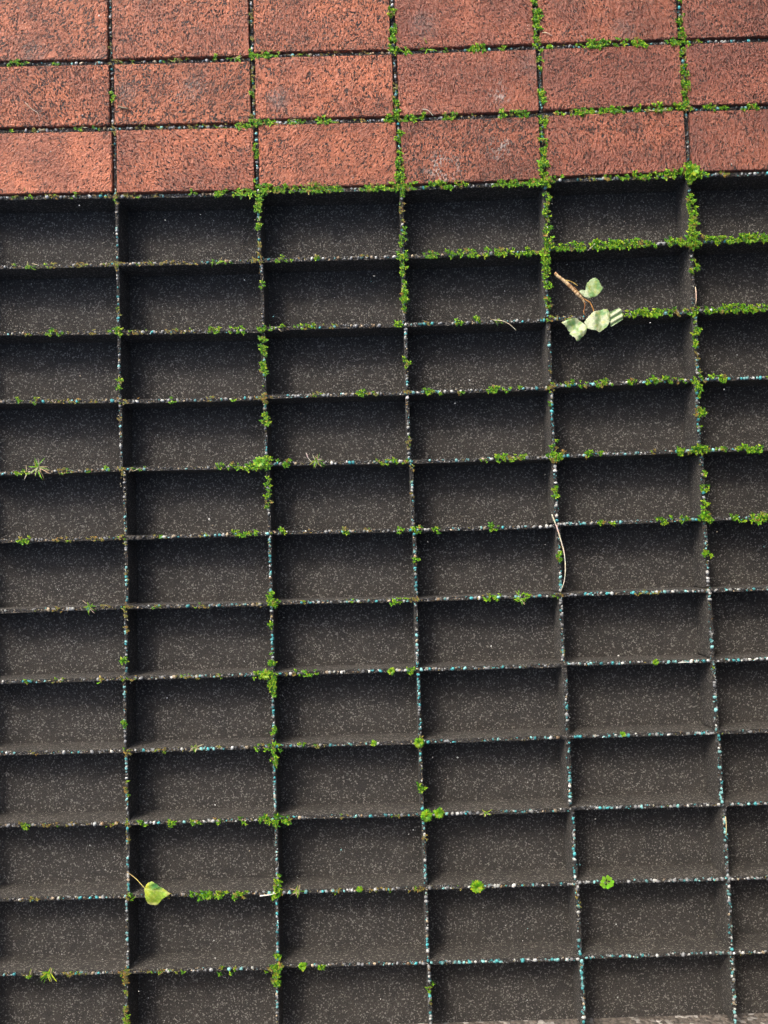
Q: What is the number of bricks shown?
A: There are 18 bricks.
